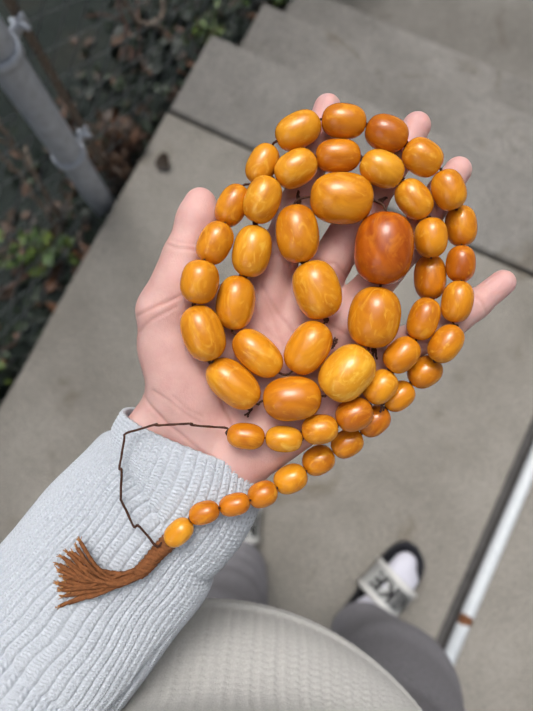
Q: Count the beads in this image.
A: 50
